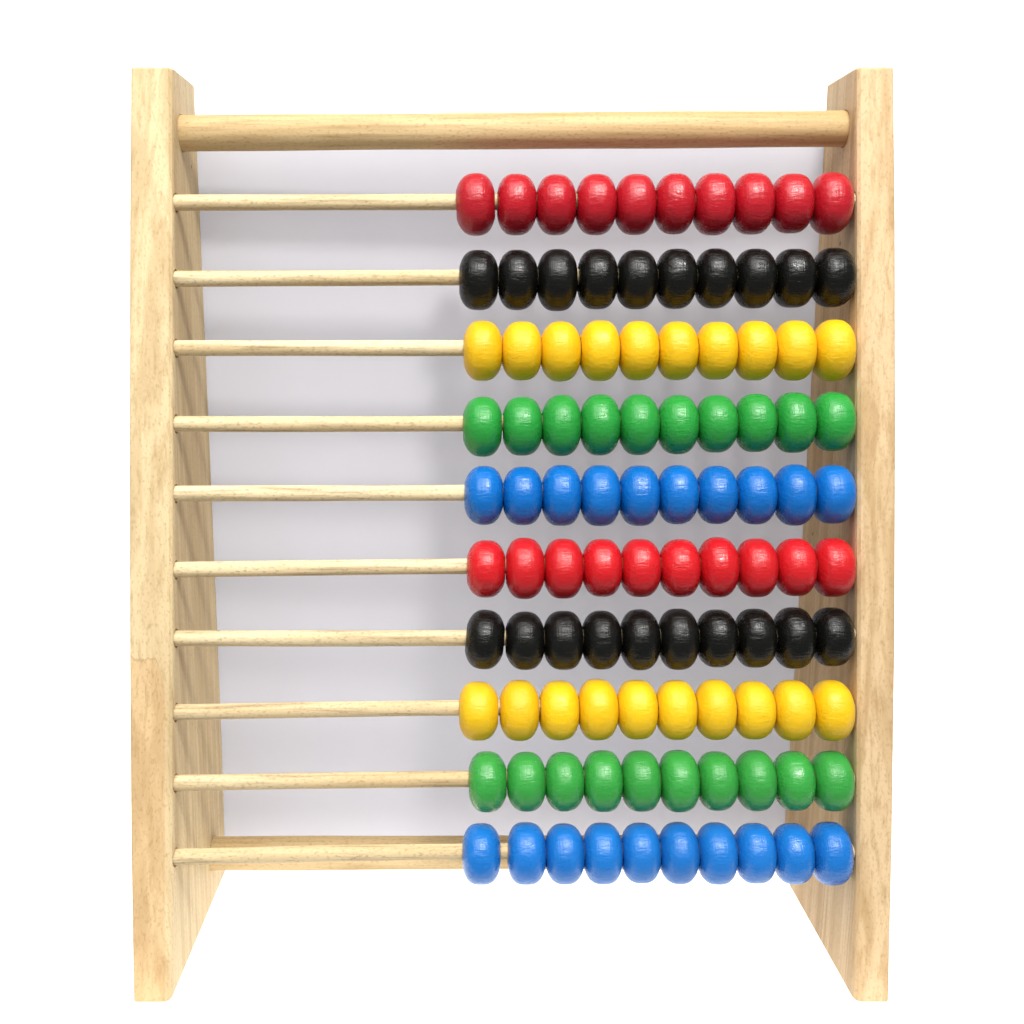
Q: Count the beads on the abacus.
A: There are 100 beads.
